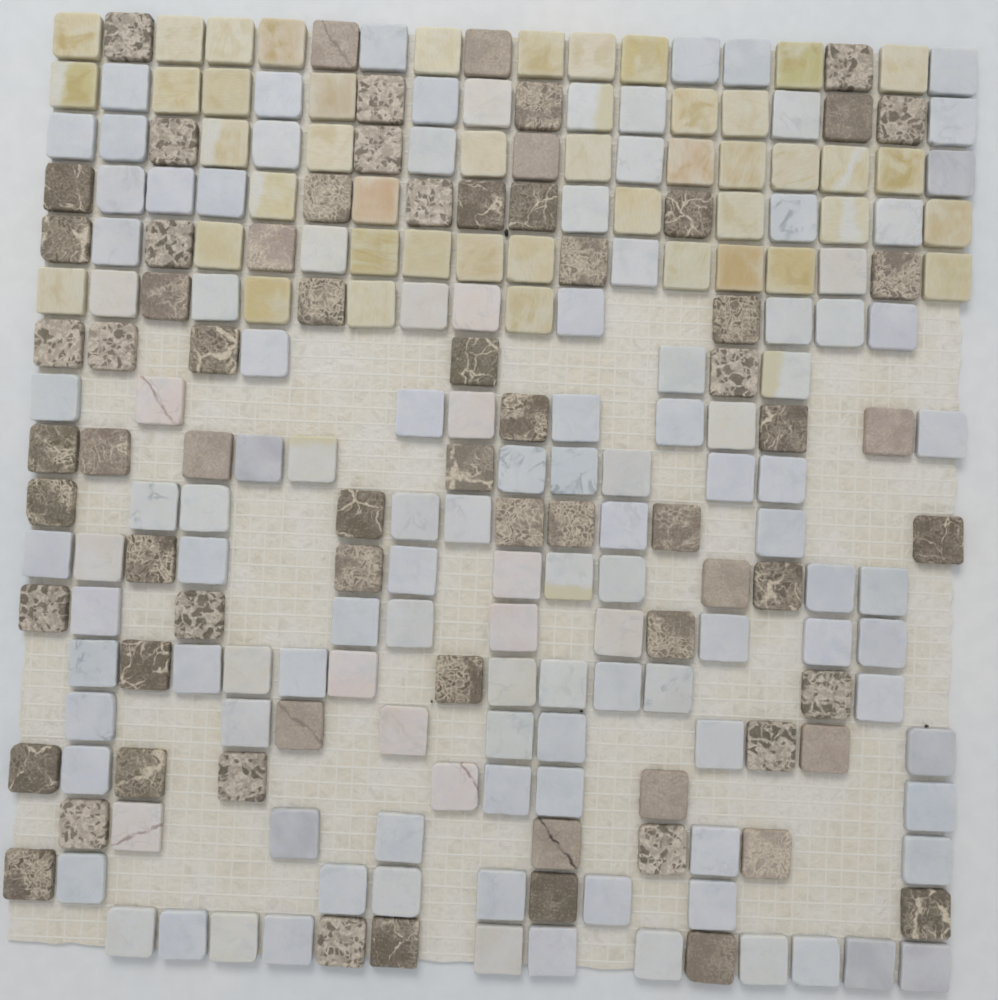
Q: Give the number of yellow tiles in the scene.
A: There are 44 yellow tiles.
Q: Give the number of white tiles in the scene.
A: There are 121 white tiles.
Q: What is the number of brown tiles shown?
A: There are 70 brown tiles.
